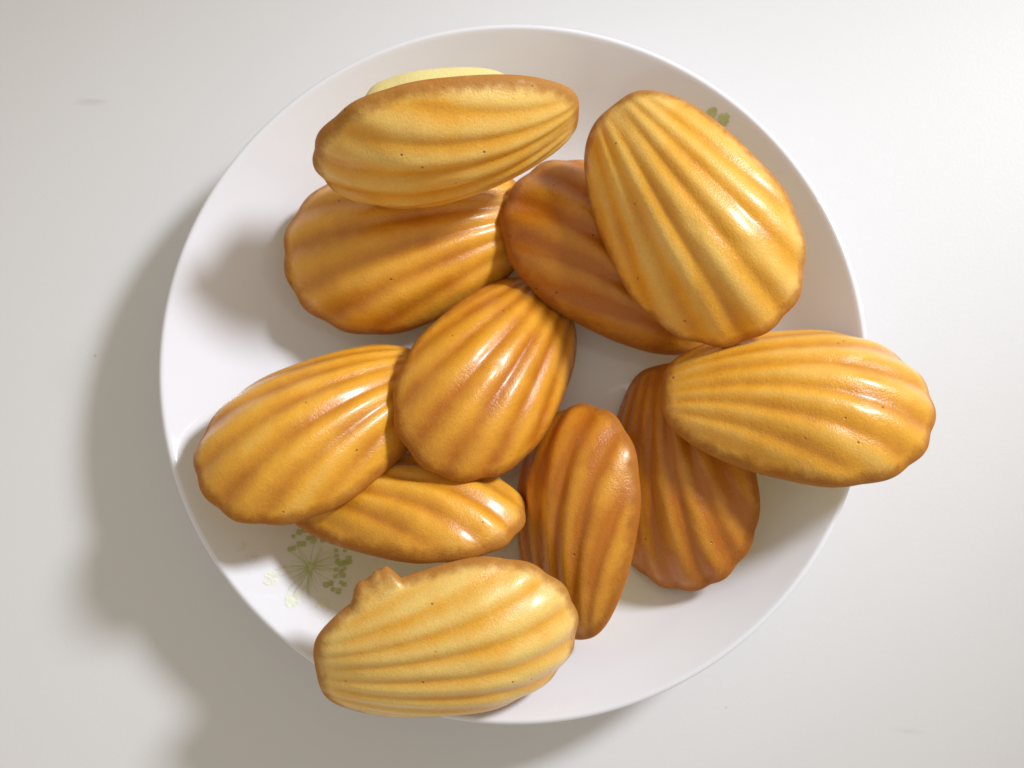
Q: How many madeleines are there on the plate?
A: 11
